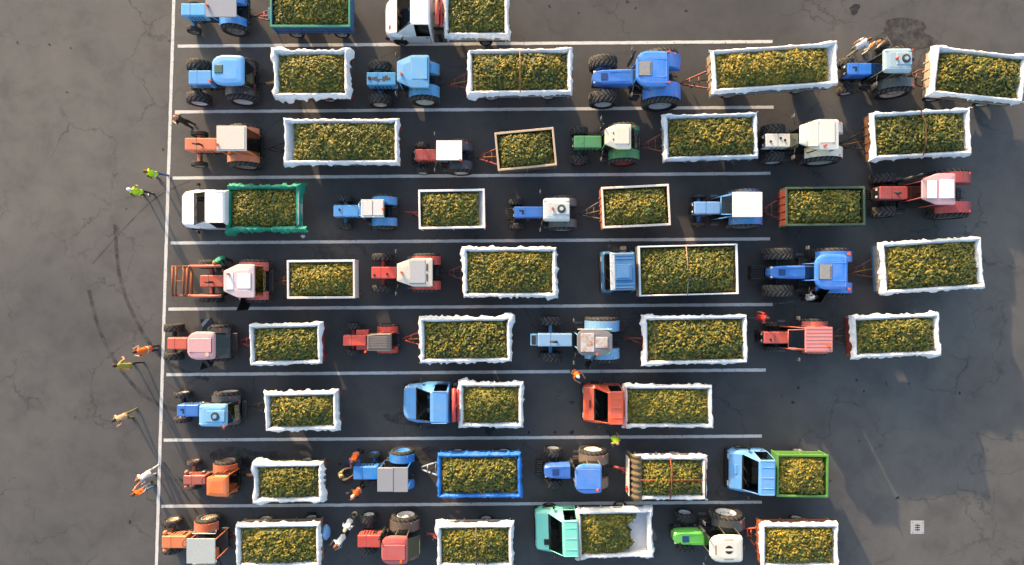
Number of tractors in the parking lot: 27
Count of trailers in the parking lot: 26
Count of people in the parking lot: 20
